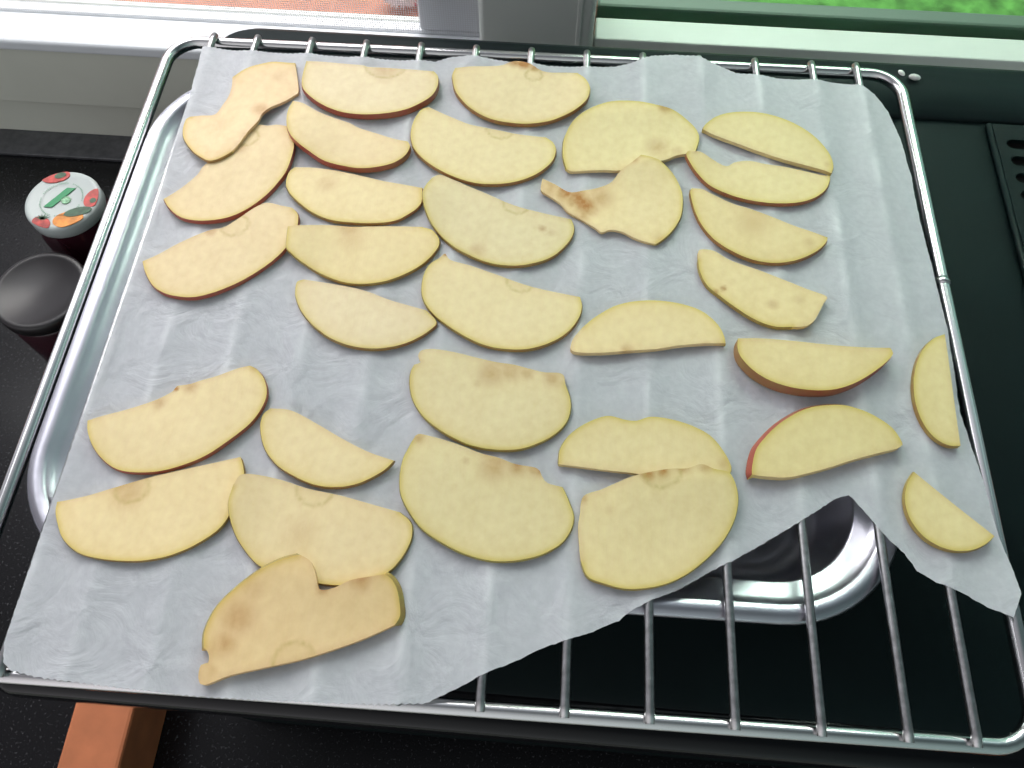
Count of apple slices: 32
